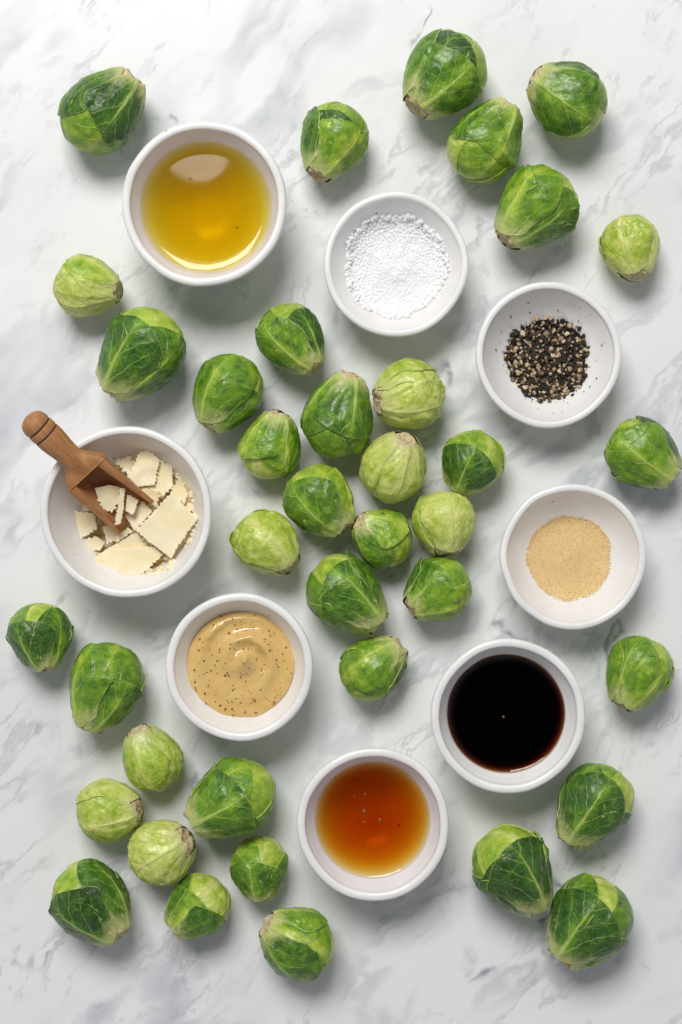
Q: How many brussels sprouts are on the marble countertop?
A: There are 38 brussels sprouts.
